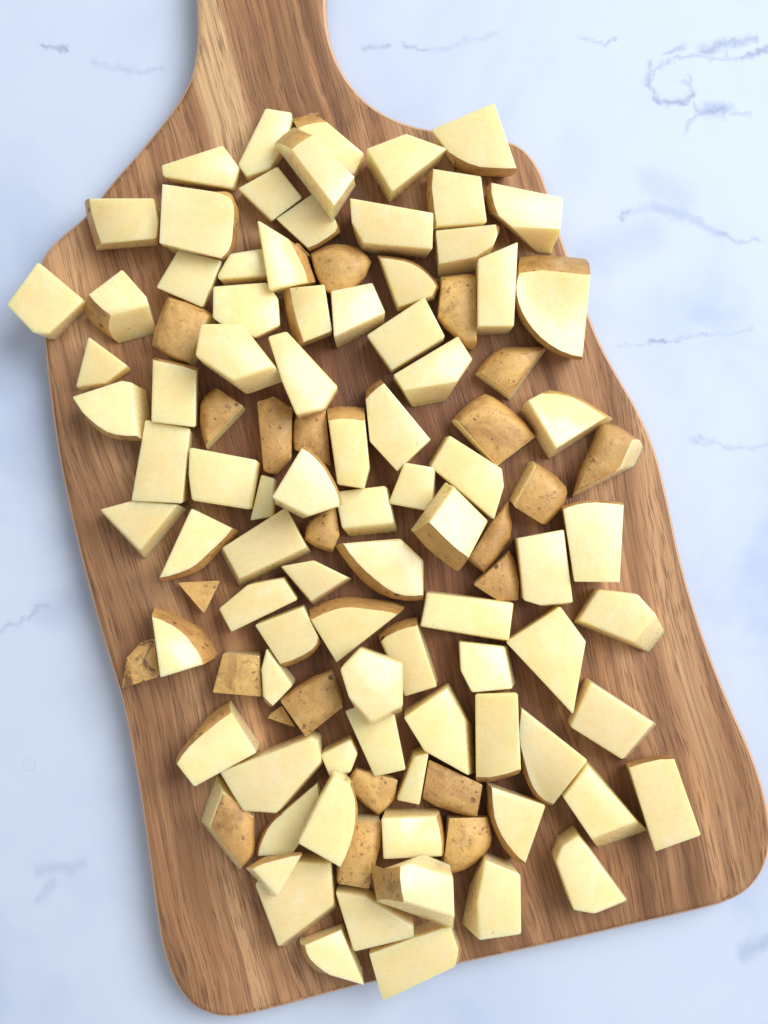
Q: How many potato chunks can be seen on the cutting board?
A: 107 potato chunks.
